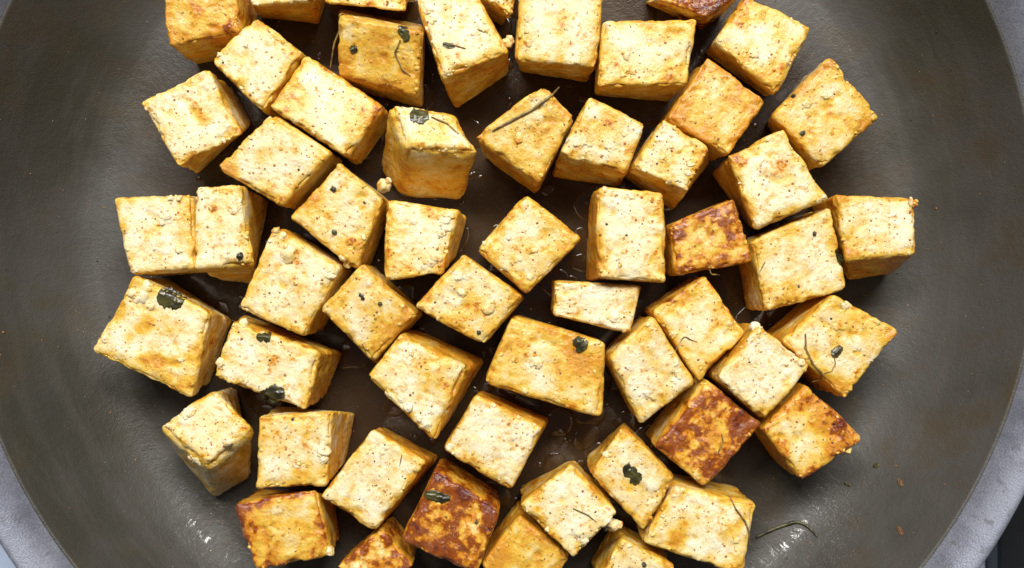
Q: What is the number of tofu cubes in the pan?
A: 56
